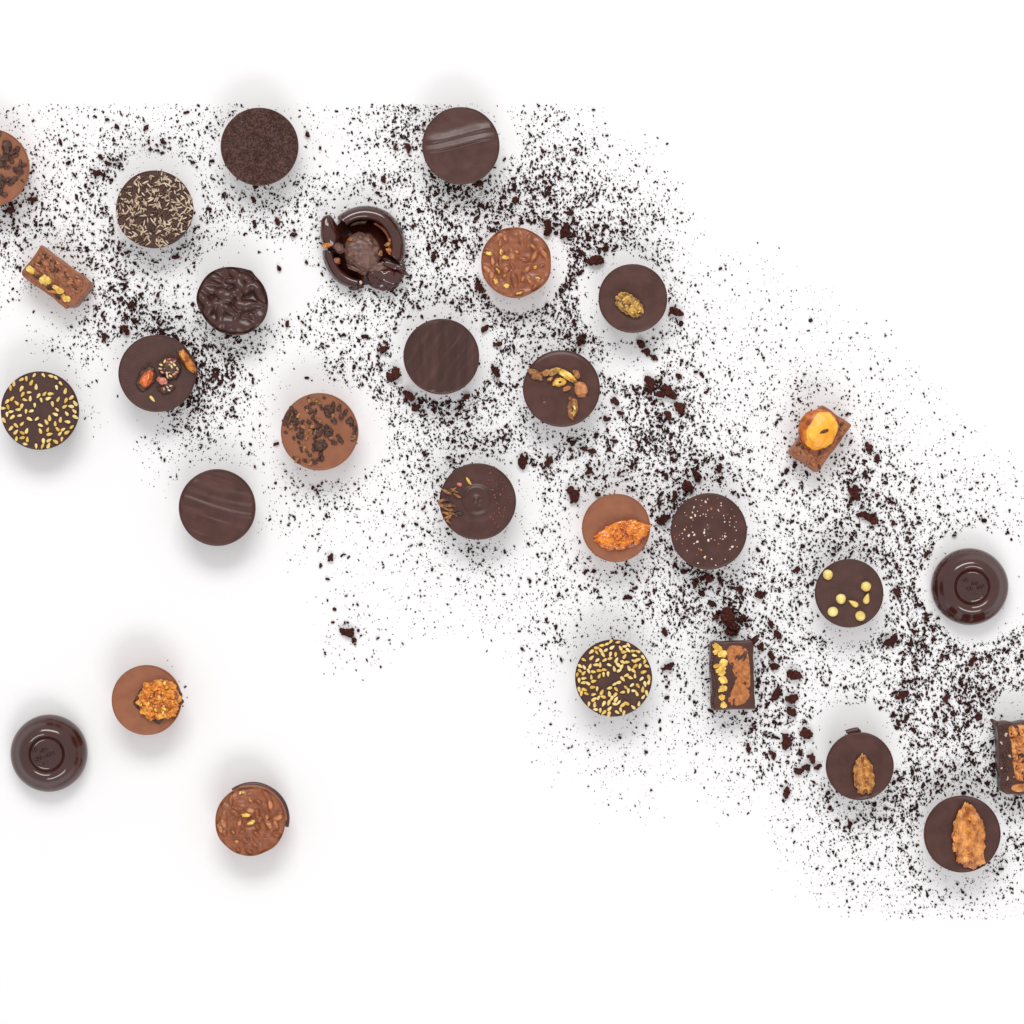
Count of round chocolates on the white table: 25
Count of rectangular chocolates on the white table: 4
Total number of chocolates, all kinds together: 29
